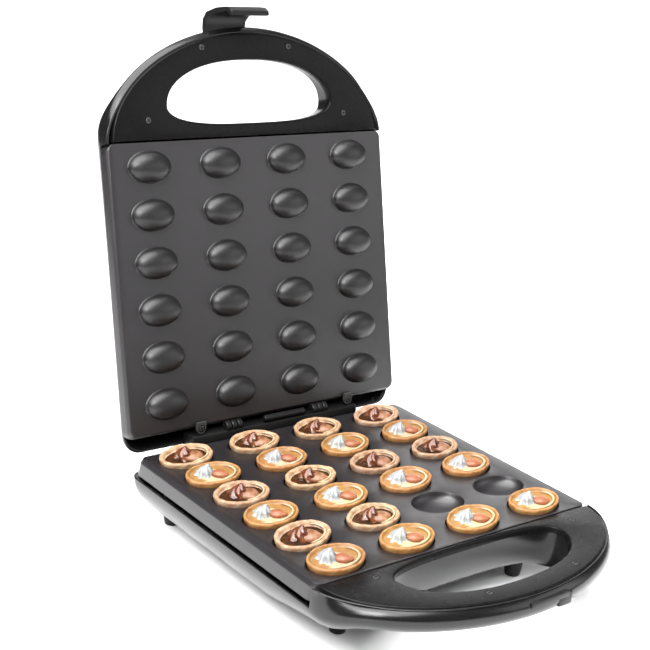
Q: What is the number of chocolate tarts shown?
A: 10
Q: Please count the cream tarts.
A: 12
